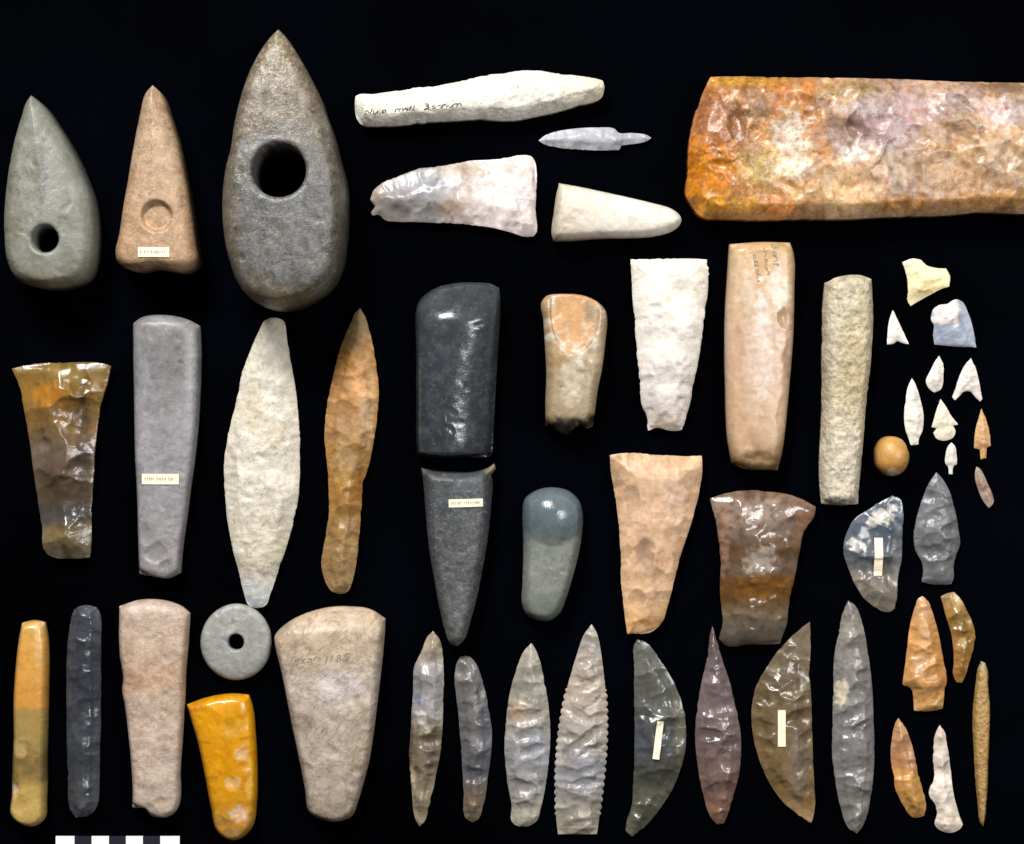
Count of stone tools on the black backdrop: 53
